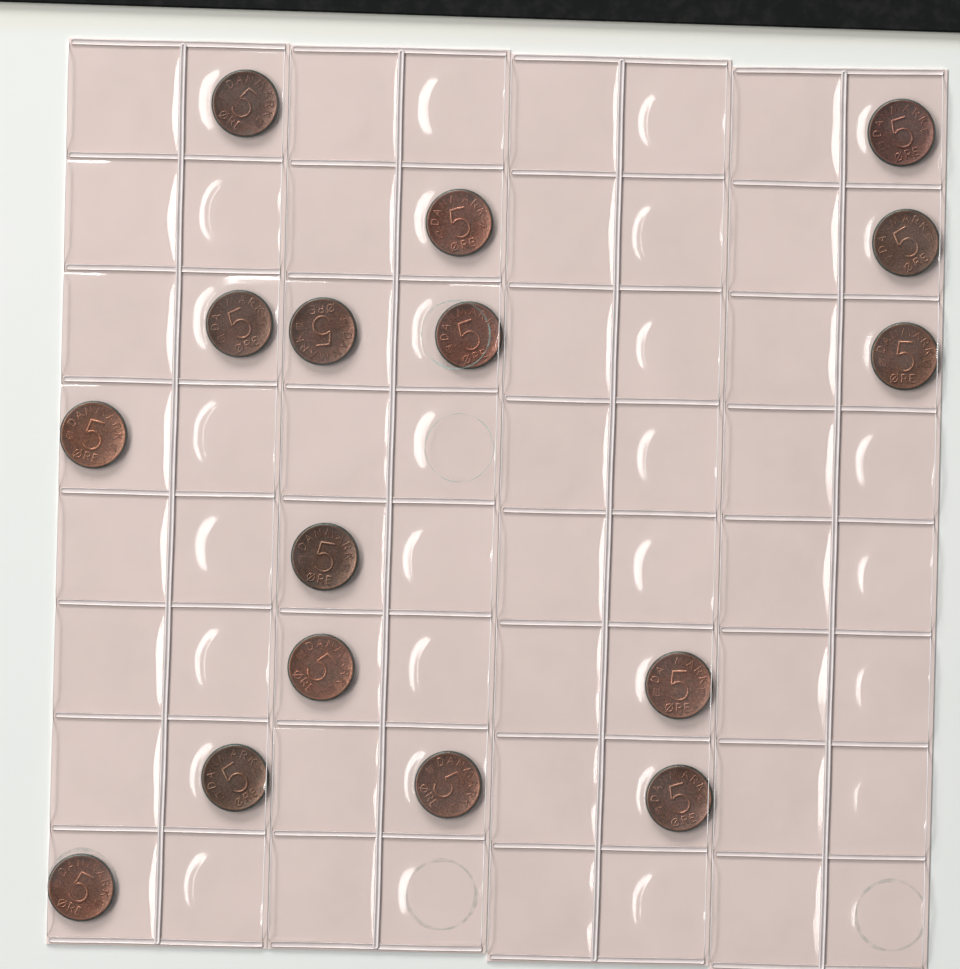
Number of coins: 16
